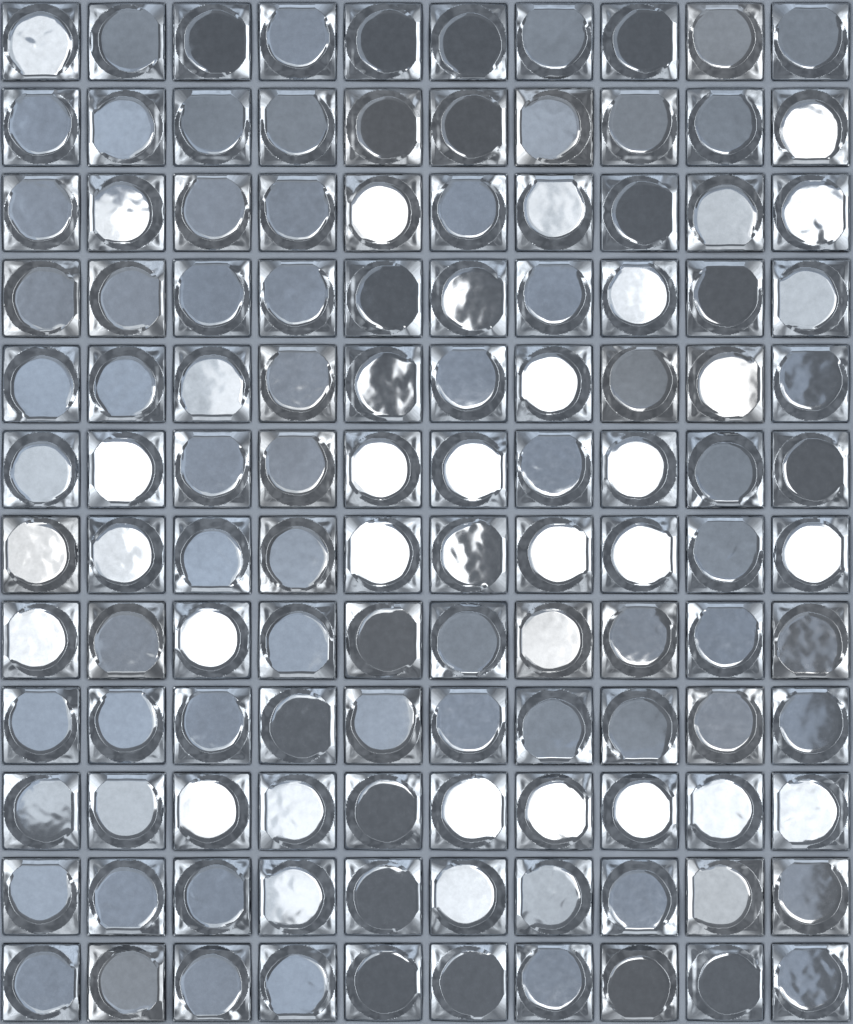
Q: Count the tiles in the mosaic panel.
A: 120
